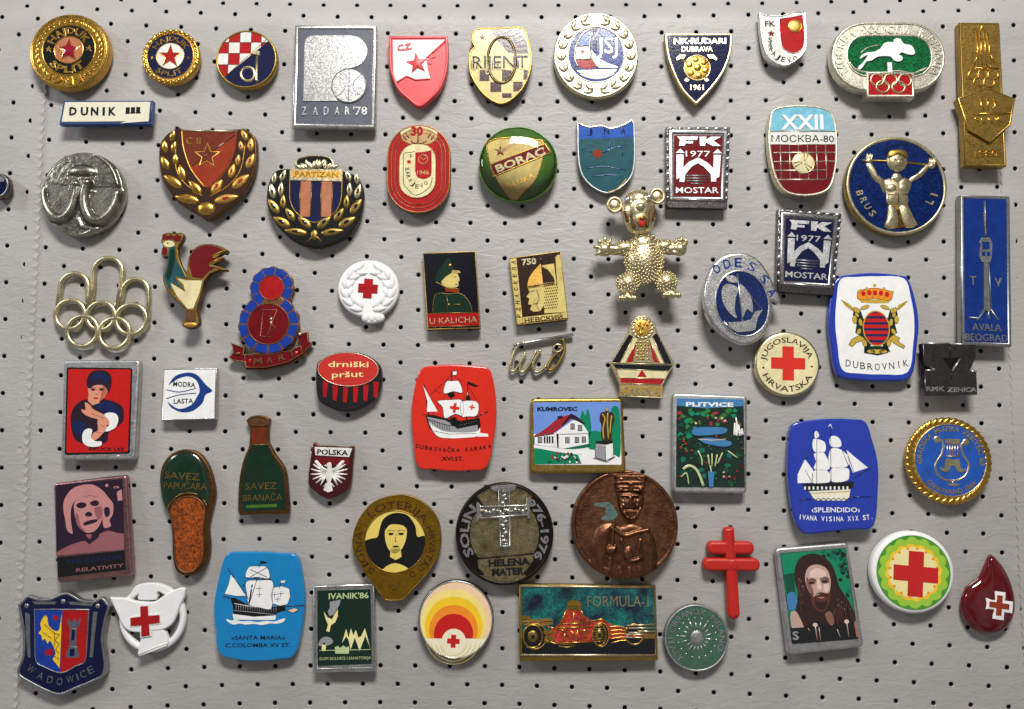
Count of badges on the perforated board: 63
